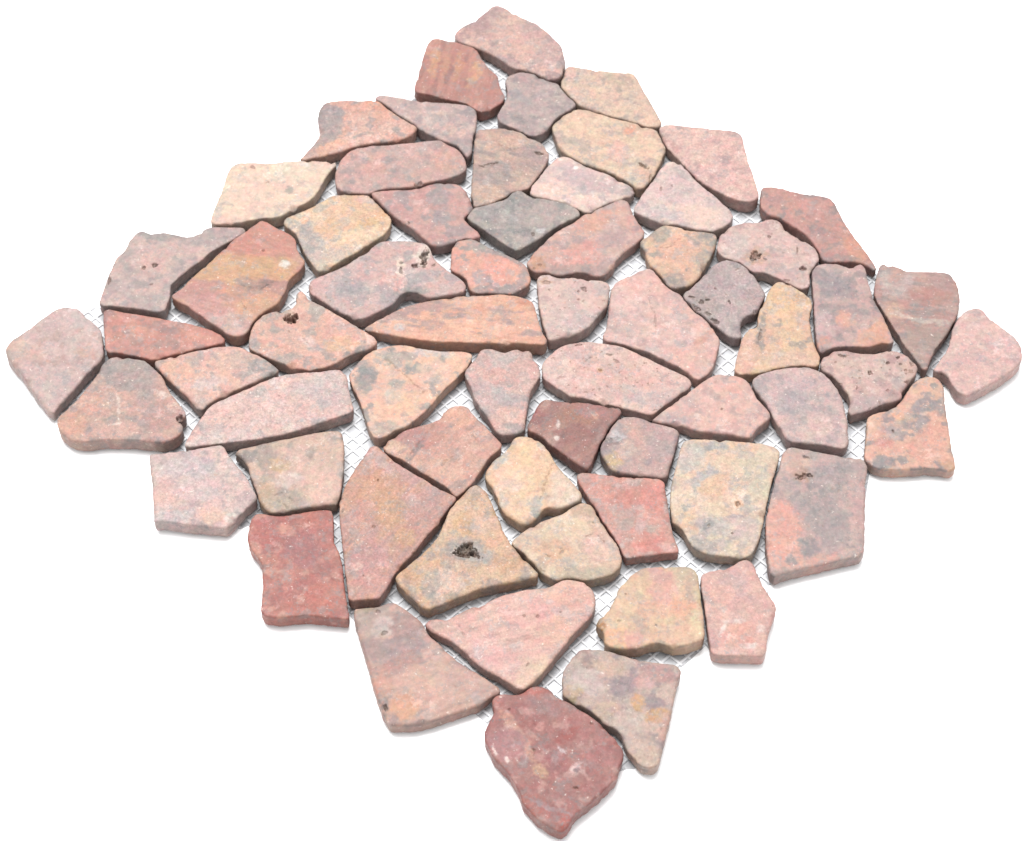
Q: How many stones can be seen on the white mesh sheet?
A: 64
